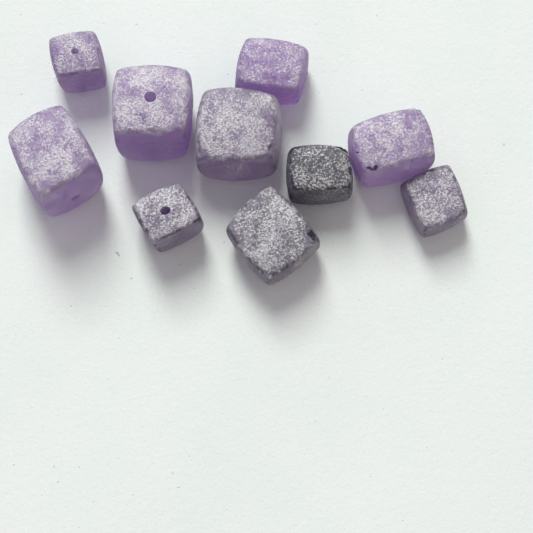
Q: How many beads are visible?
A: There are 10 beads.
